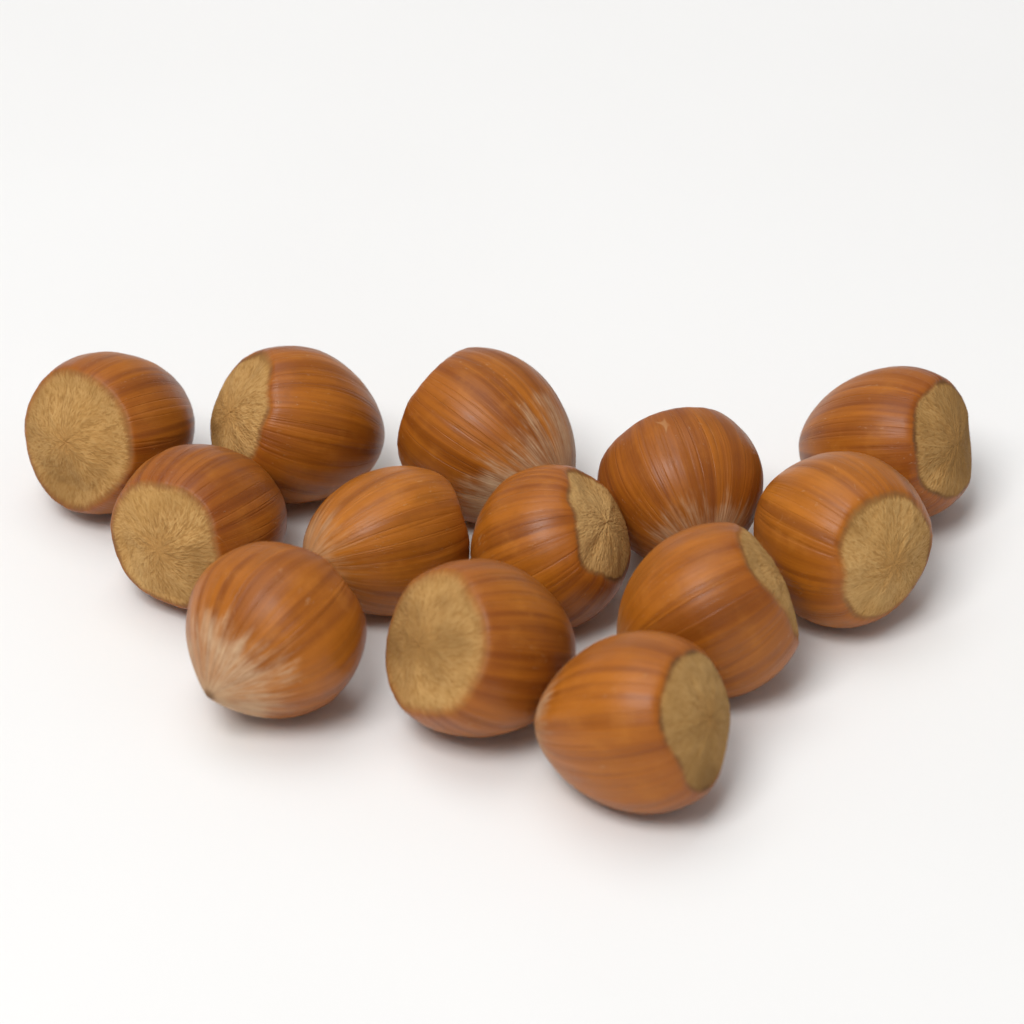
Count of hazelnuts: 13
